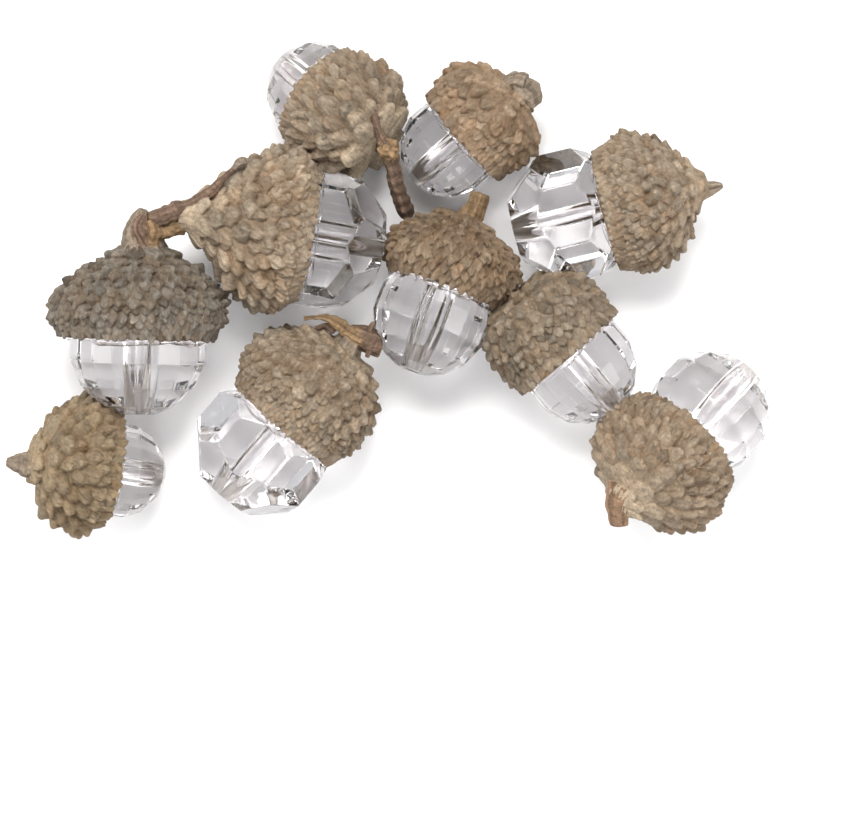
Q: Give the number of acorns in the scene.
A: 10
